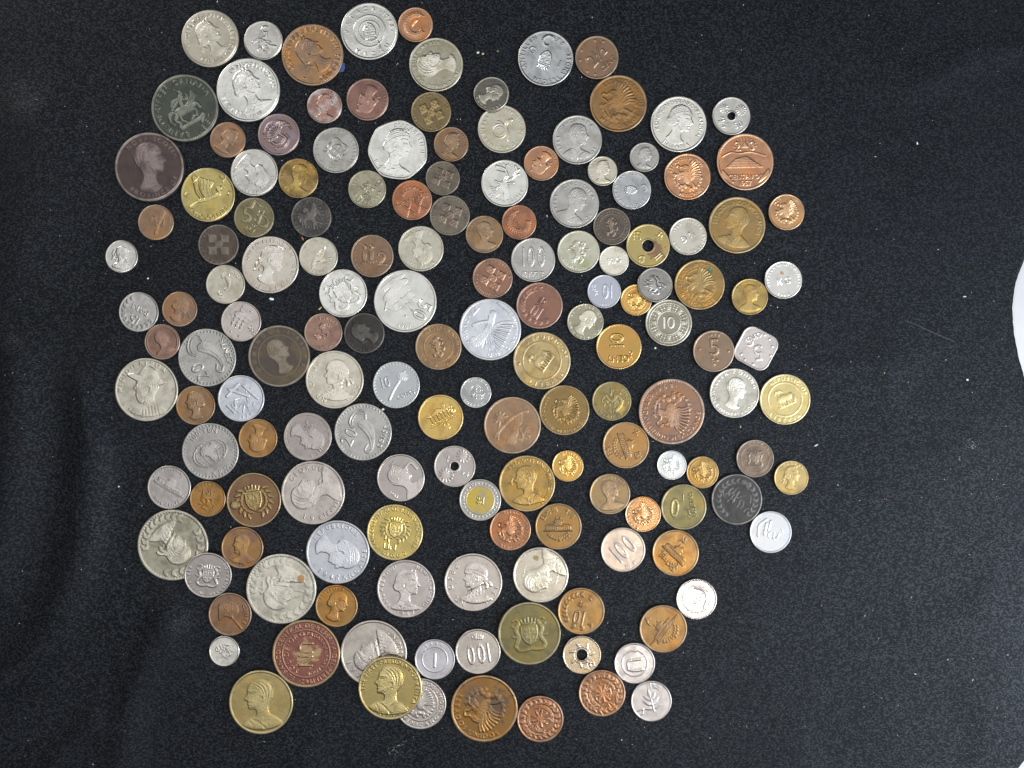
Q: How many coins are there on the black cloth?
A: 155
